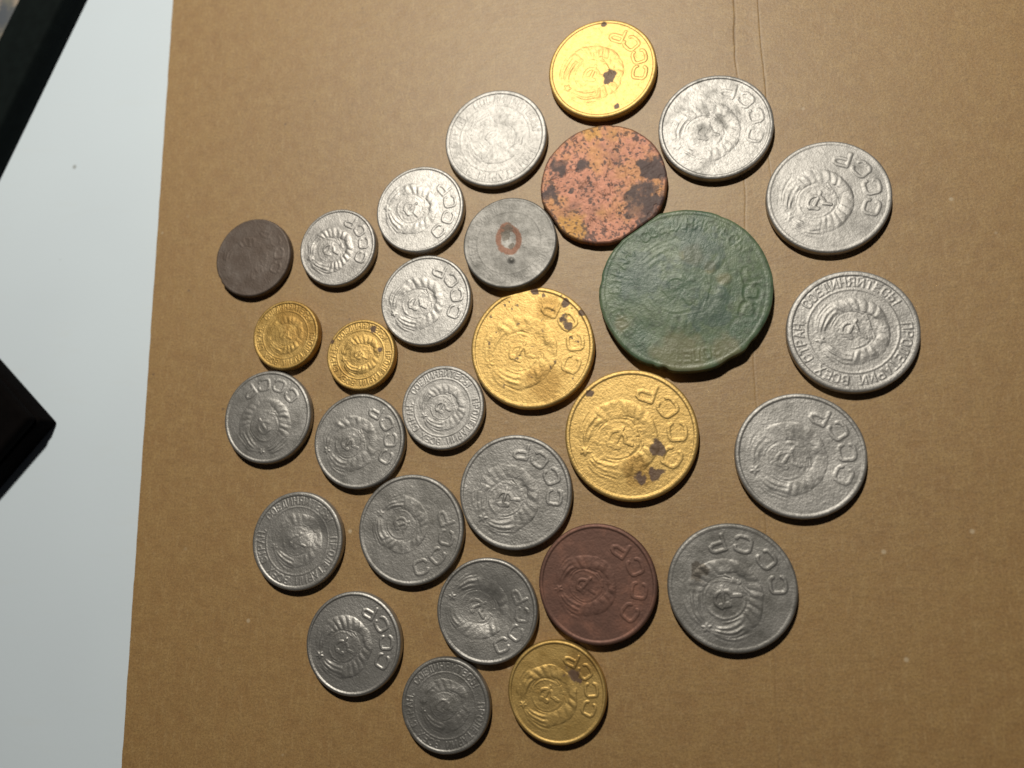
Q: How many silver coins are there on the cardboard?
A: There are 20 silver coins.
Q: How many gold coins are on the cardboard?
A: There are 6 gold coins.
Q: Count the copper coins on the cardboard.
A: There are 2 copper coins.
